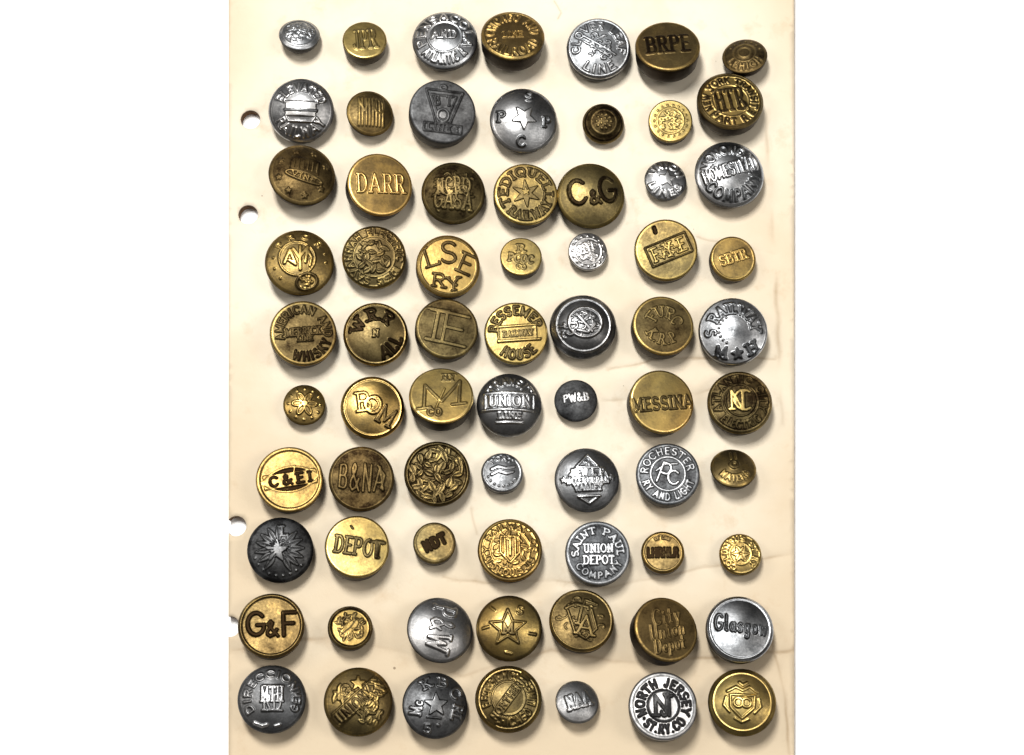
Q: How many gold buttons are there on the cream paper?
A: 46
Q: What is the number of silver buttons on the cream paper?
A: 24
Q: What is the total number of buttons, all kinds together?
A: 70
